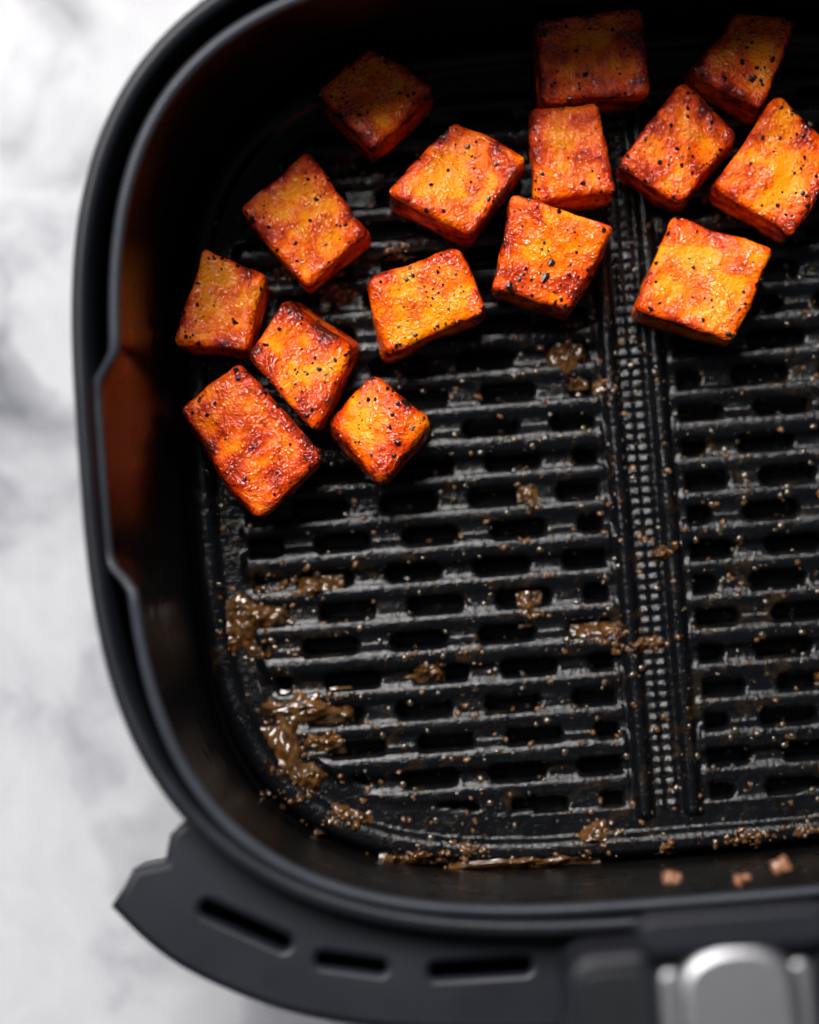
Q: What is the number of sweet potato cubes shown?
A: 15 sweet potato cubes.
